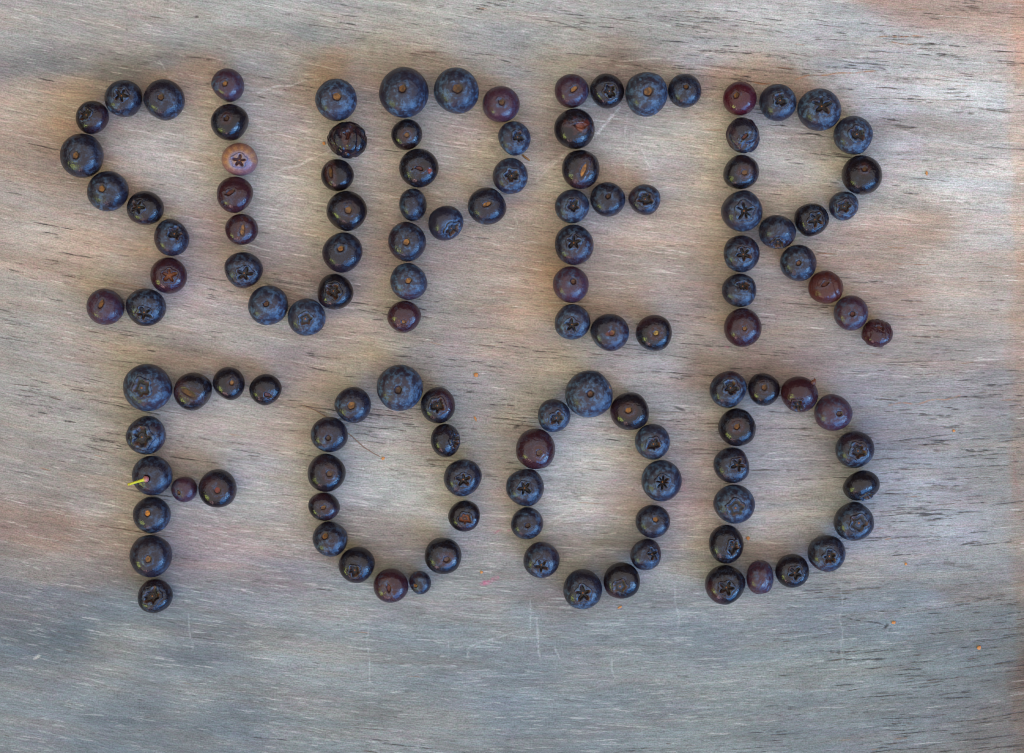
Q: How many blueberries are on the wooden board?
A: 122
